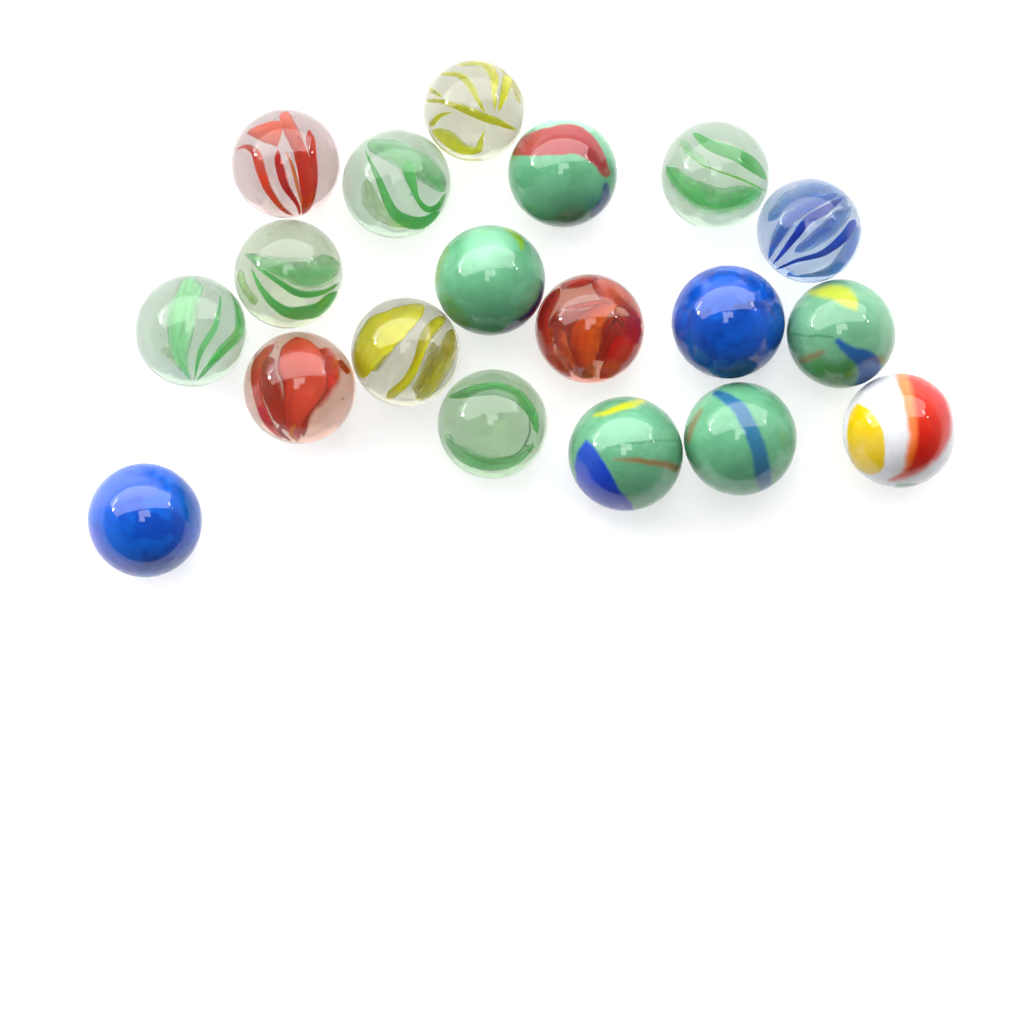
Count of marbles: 19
